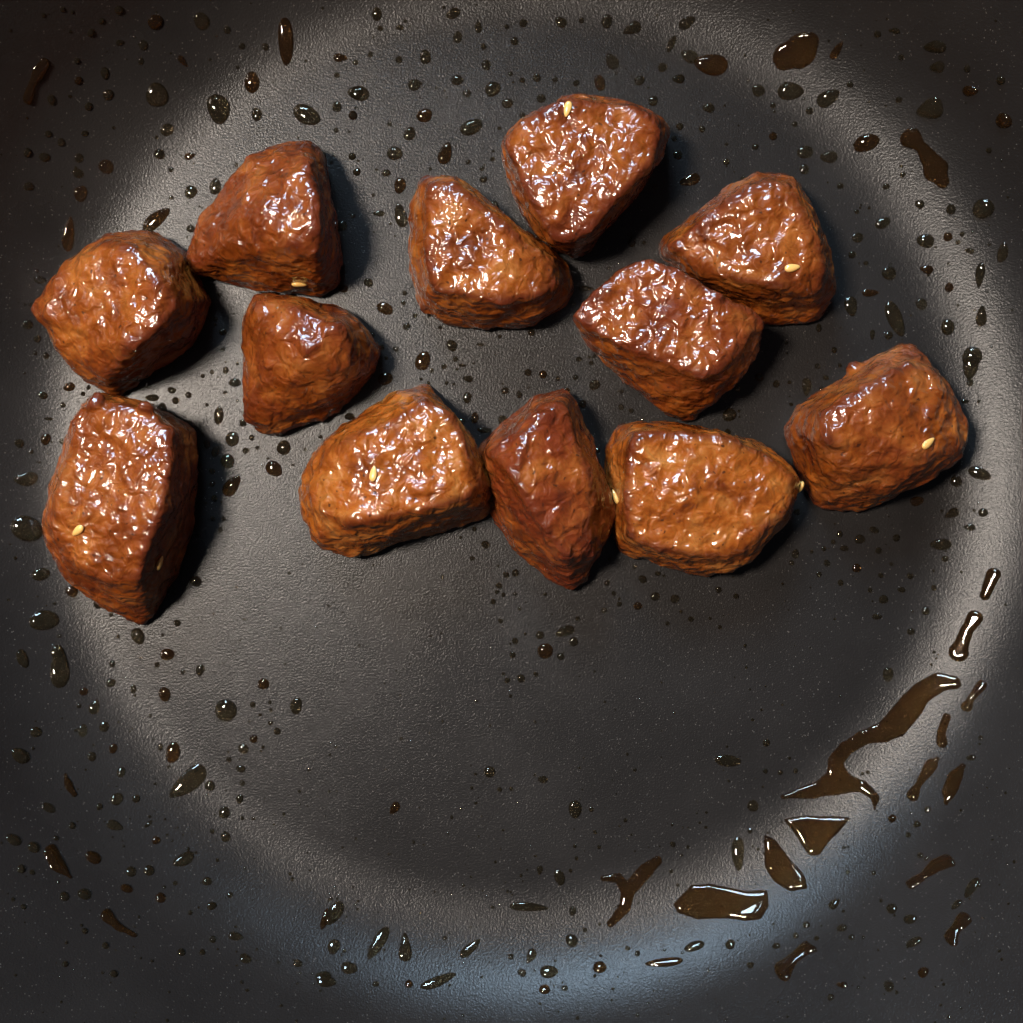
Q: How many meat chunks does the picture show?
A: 12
